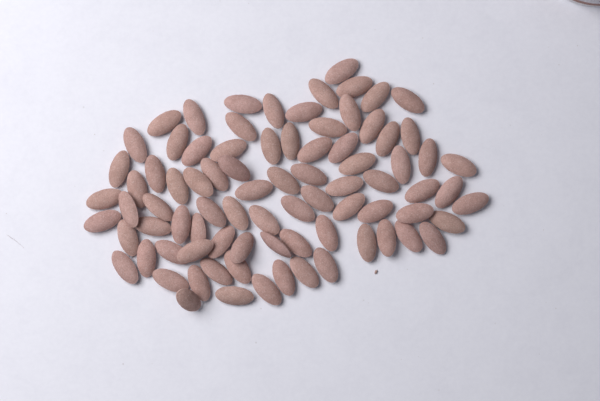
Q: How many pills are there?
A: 83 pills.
